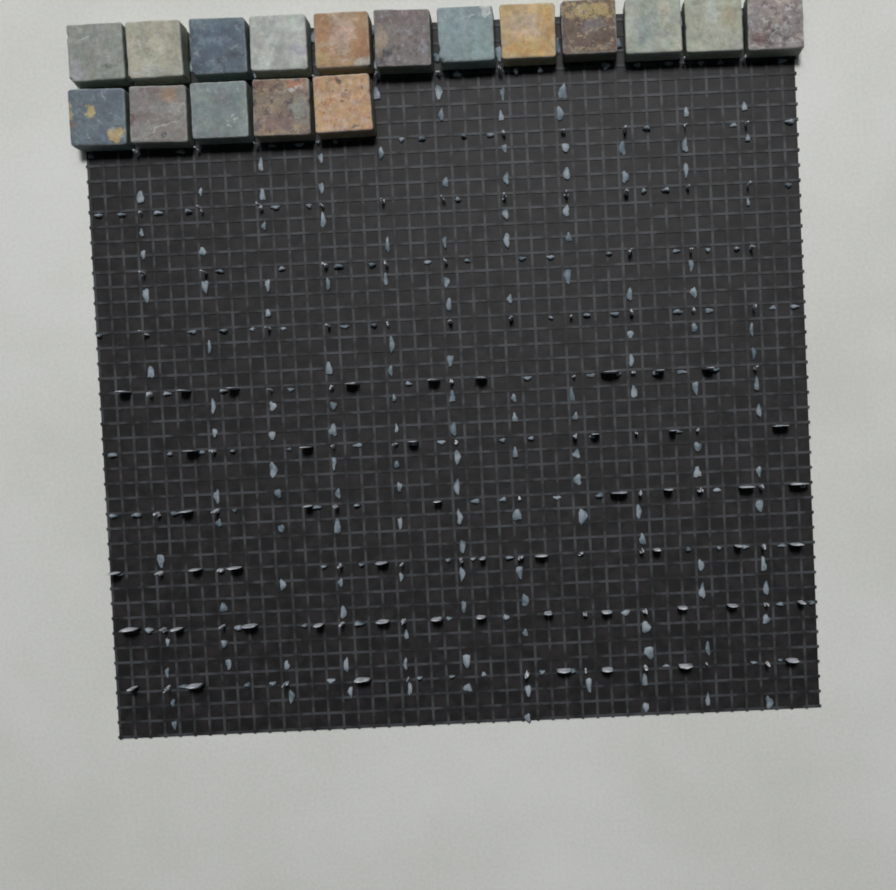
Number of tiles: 17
